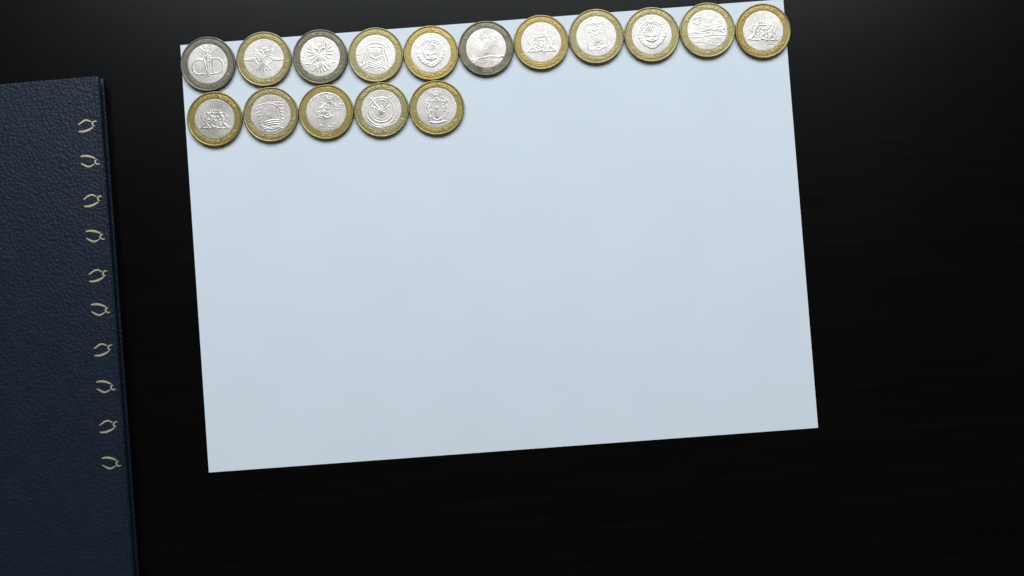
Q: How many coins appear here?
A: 16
